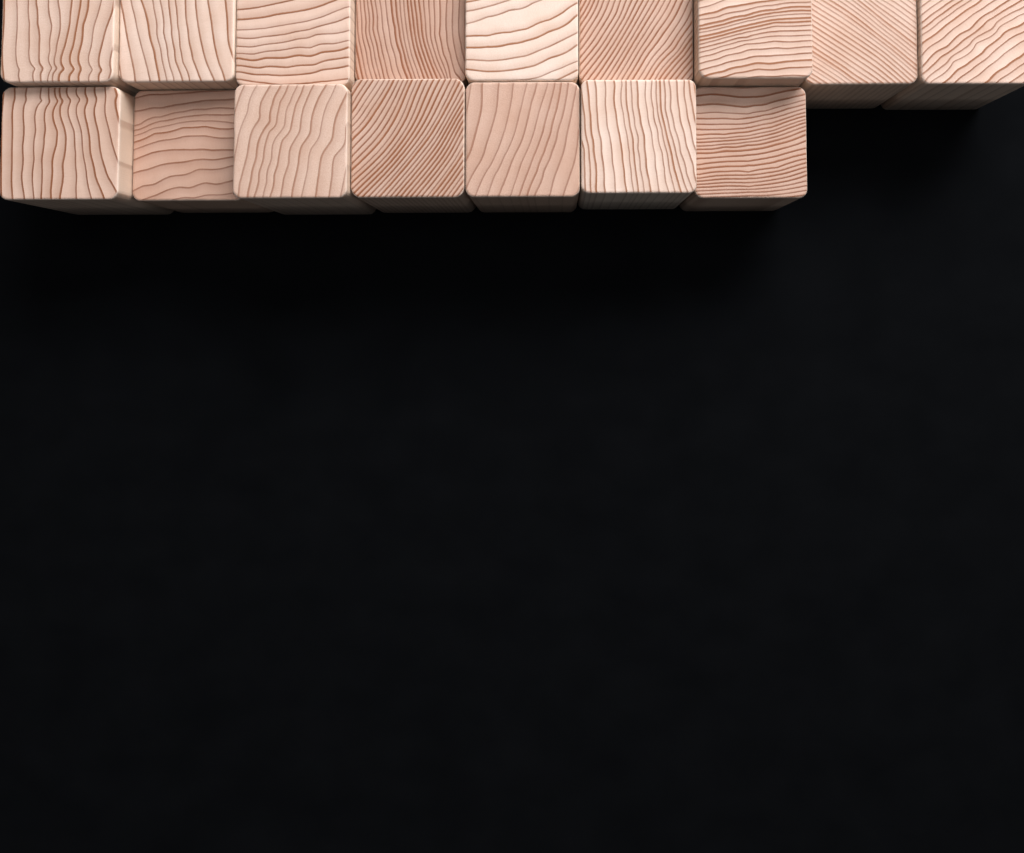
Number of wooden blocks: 16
